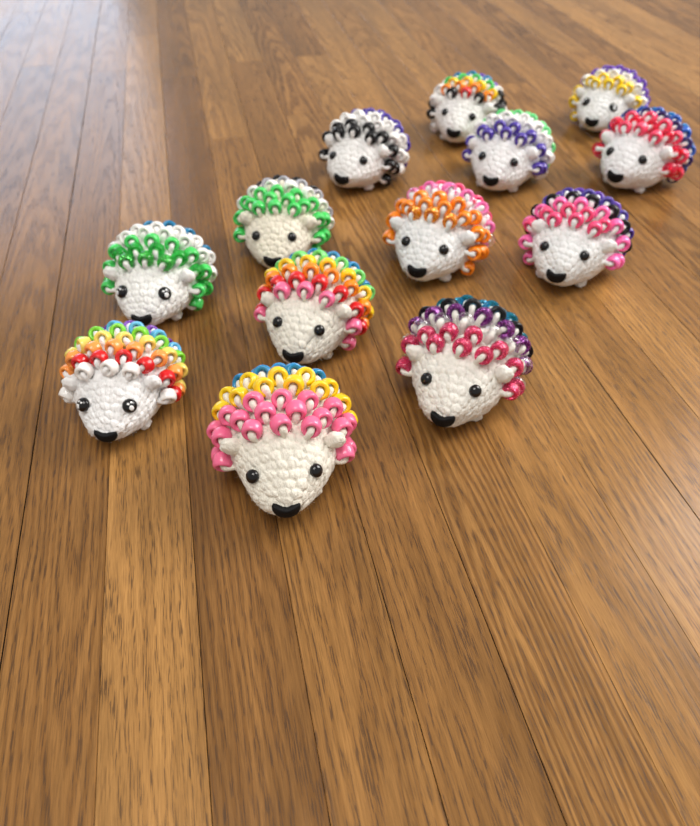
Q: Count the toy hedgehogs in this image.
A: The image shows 13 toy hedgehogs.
